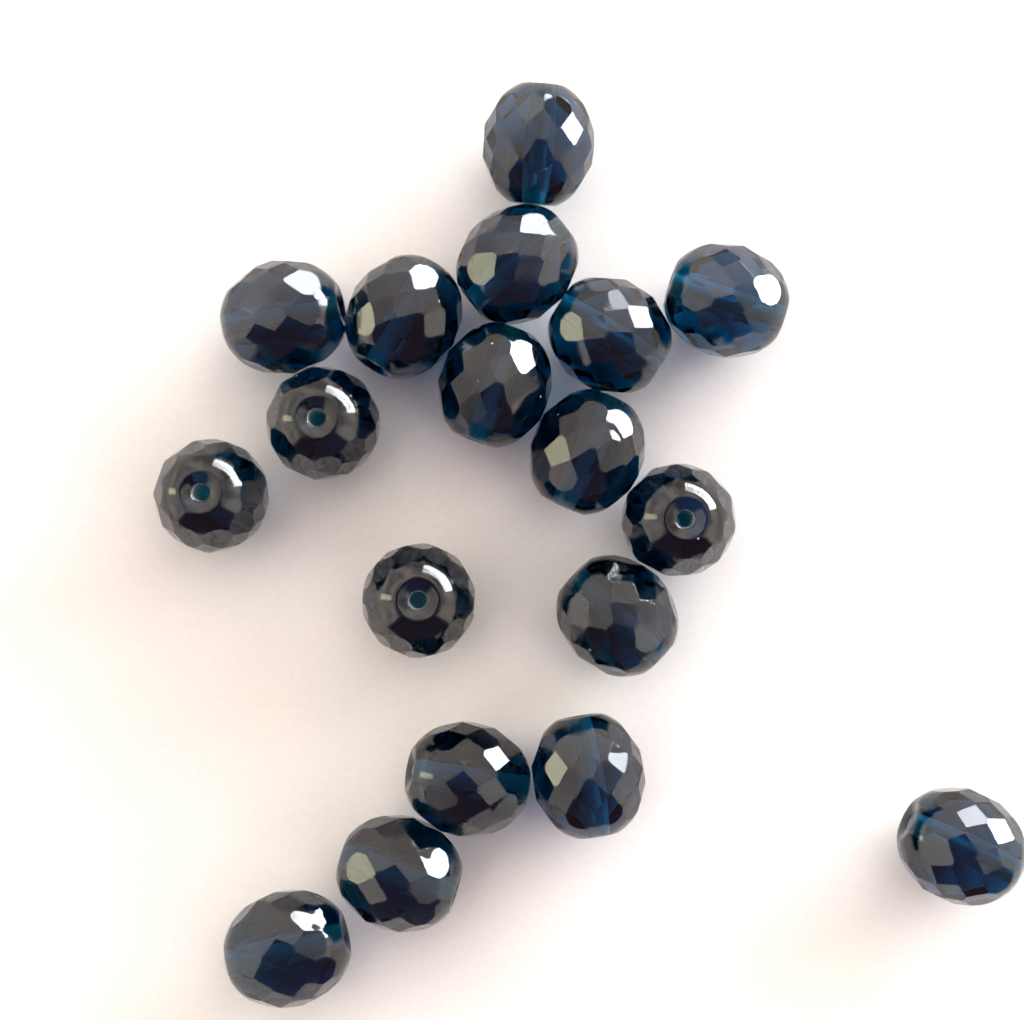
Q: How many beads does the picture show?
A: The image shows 18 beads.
